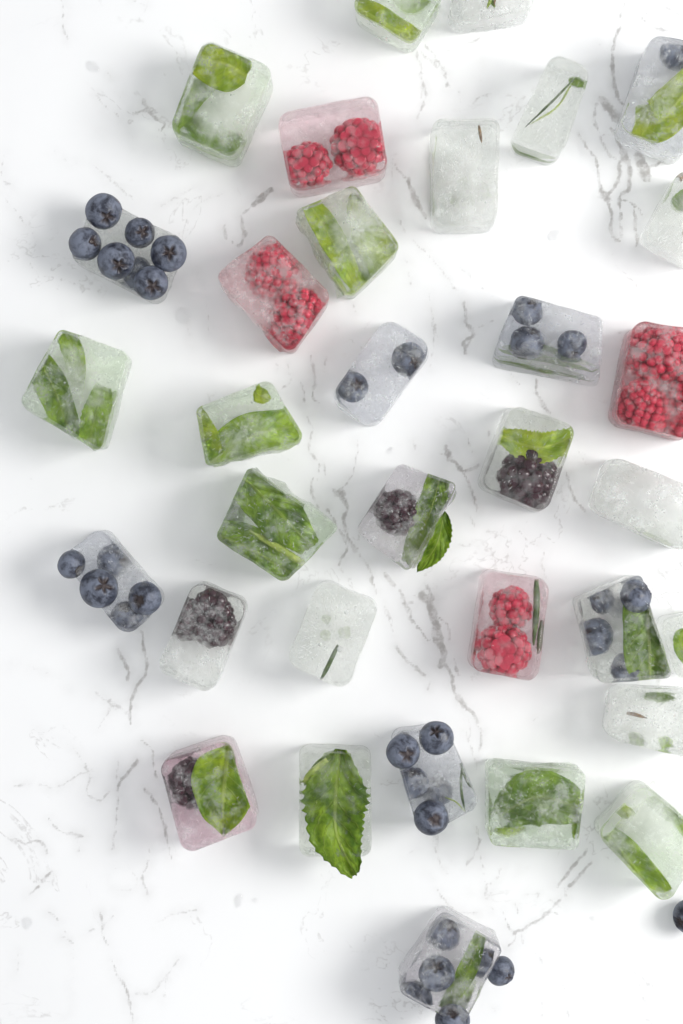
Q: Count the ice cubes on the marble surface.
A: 33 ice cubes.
